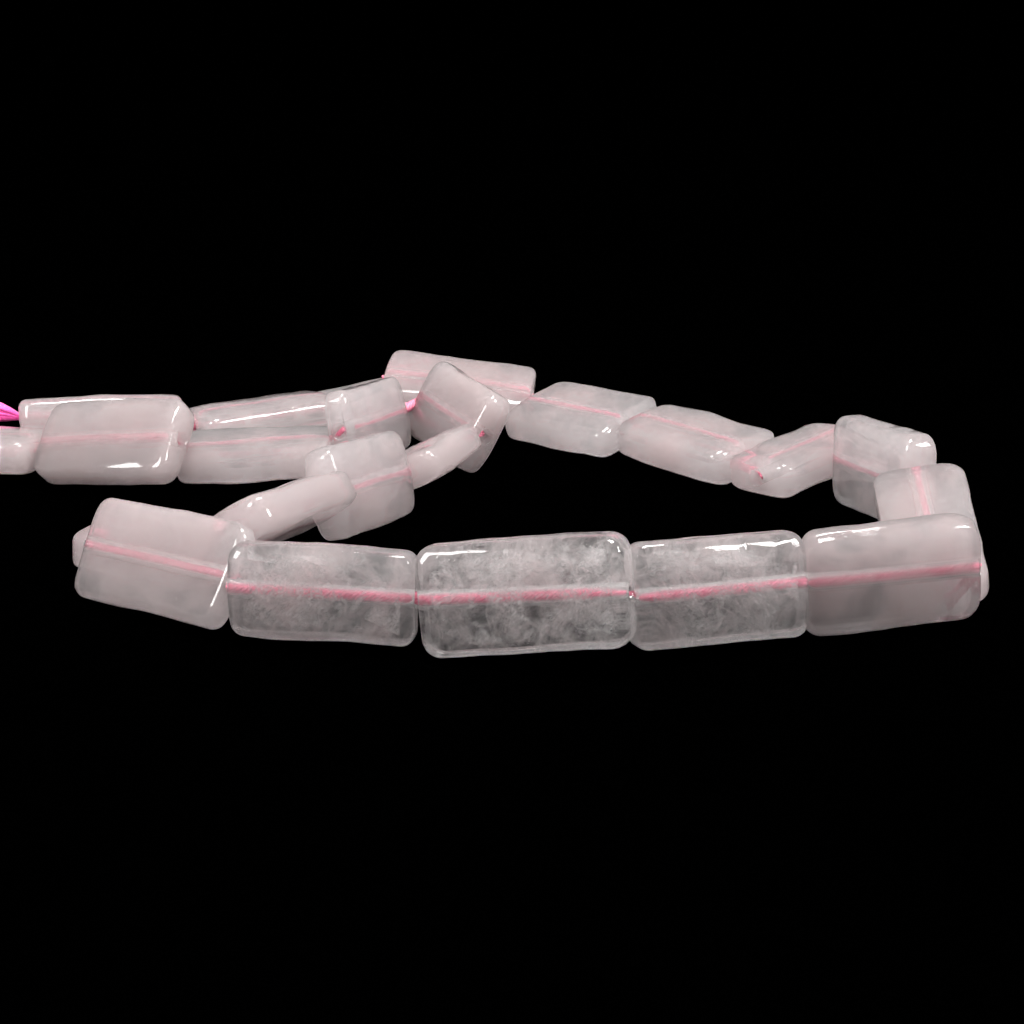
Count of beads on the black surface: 23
